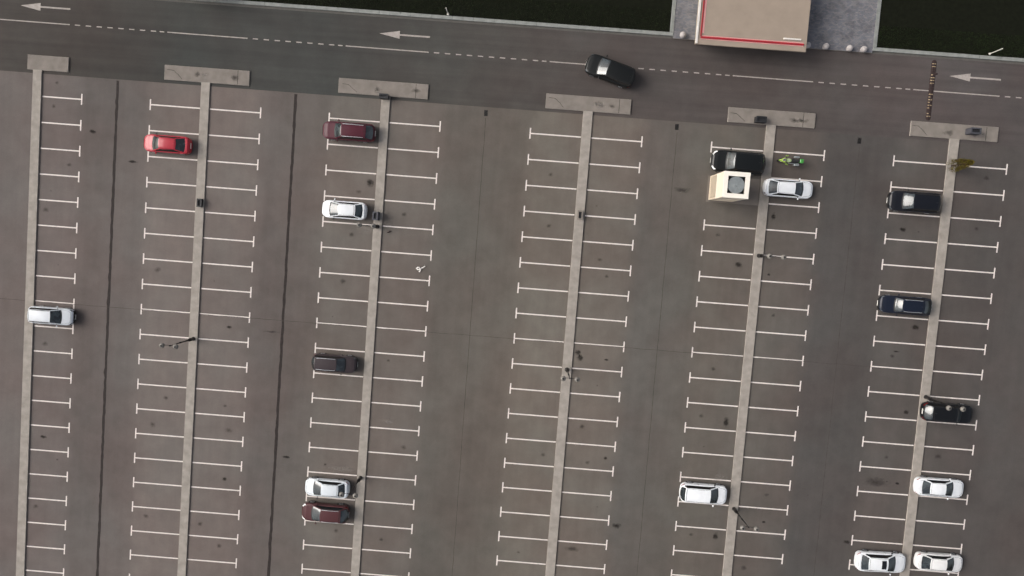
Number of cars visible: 17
